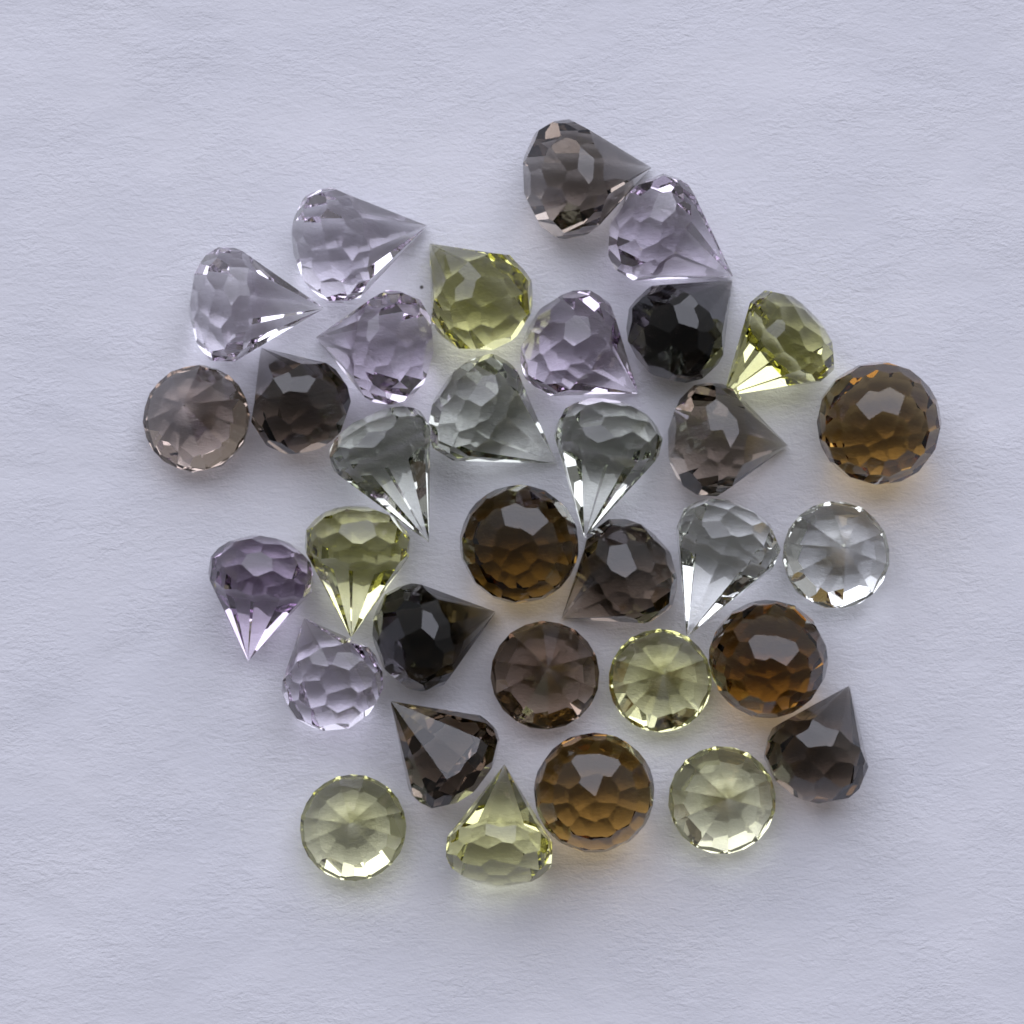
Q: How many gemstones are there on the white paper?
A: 33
